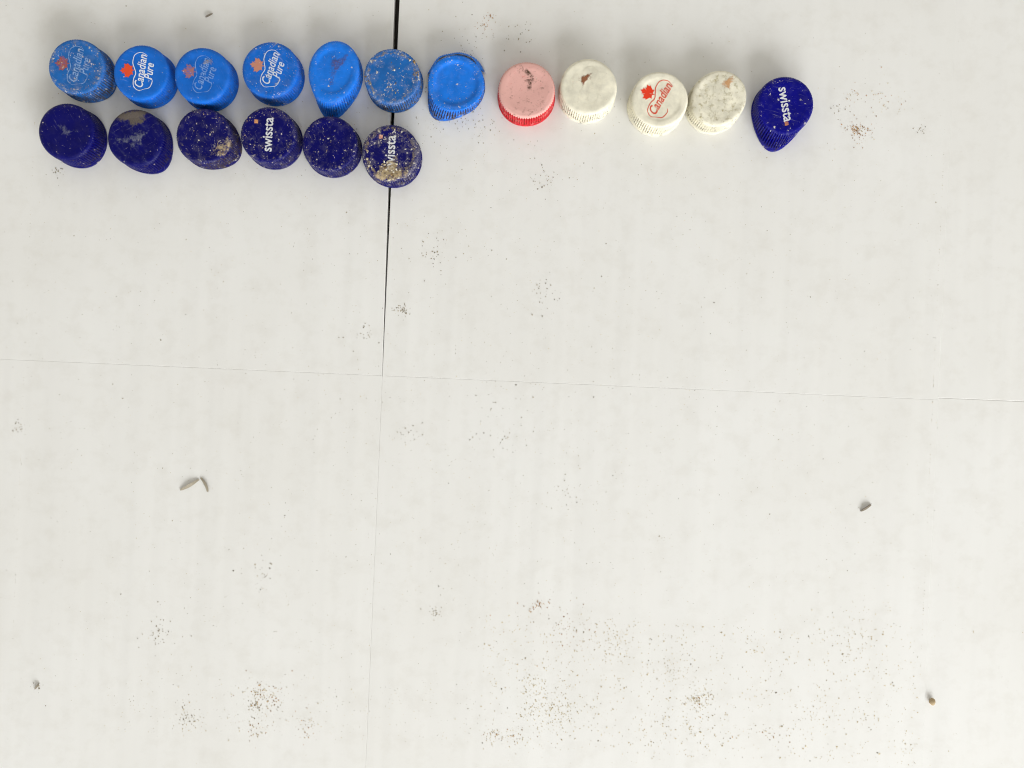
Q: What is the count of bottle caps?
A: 18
